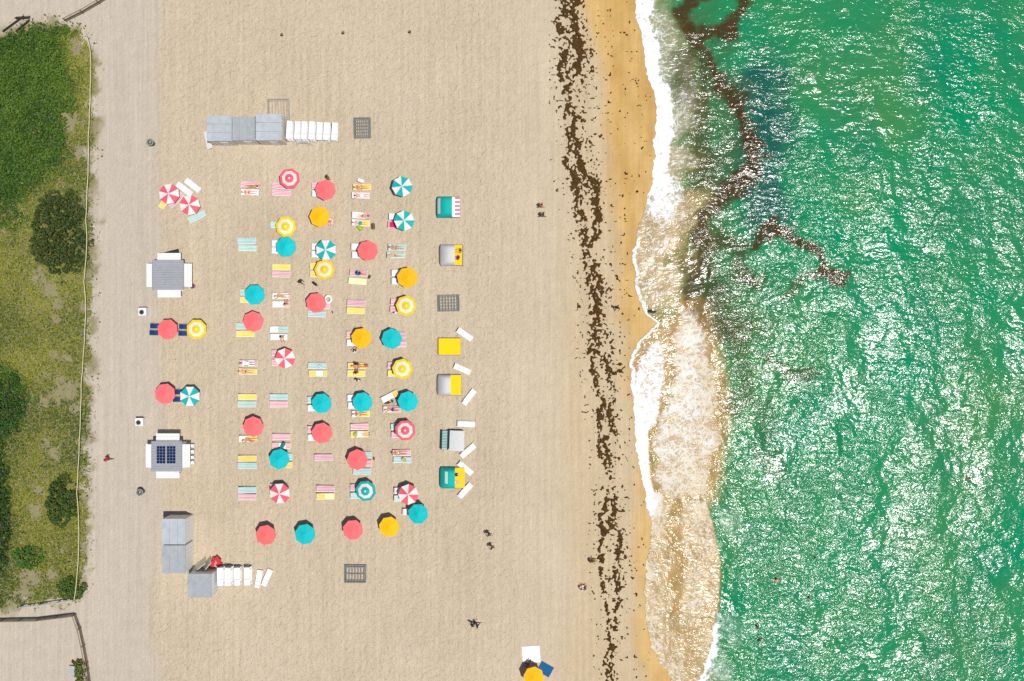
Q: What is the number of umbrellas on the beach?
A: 42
